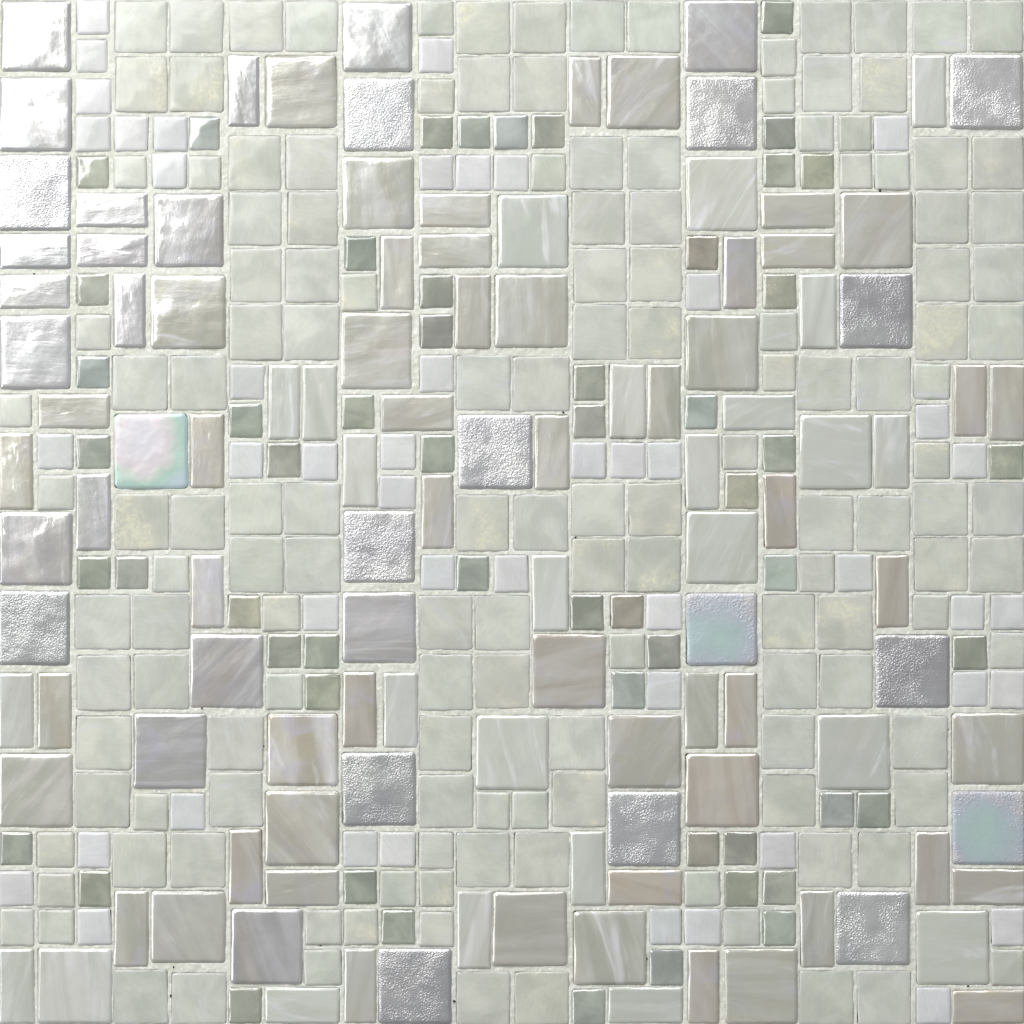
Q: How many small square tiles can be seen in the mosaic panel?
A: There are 145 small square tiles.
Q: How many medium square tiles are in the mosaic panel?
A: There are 102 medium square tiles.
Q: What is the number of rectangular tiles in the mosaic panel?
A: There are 58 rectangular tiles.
